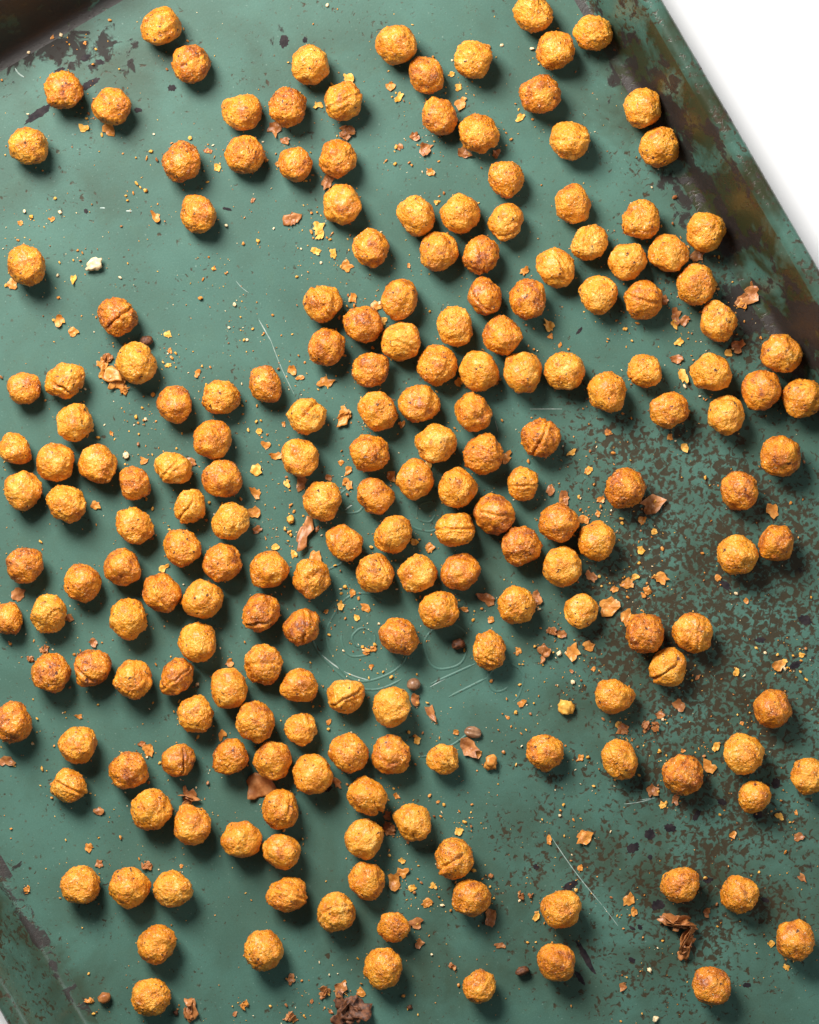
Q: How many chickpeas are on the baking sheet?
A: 200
